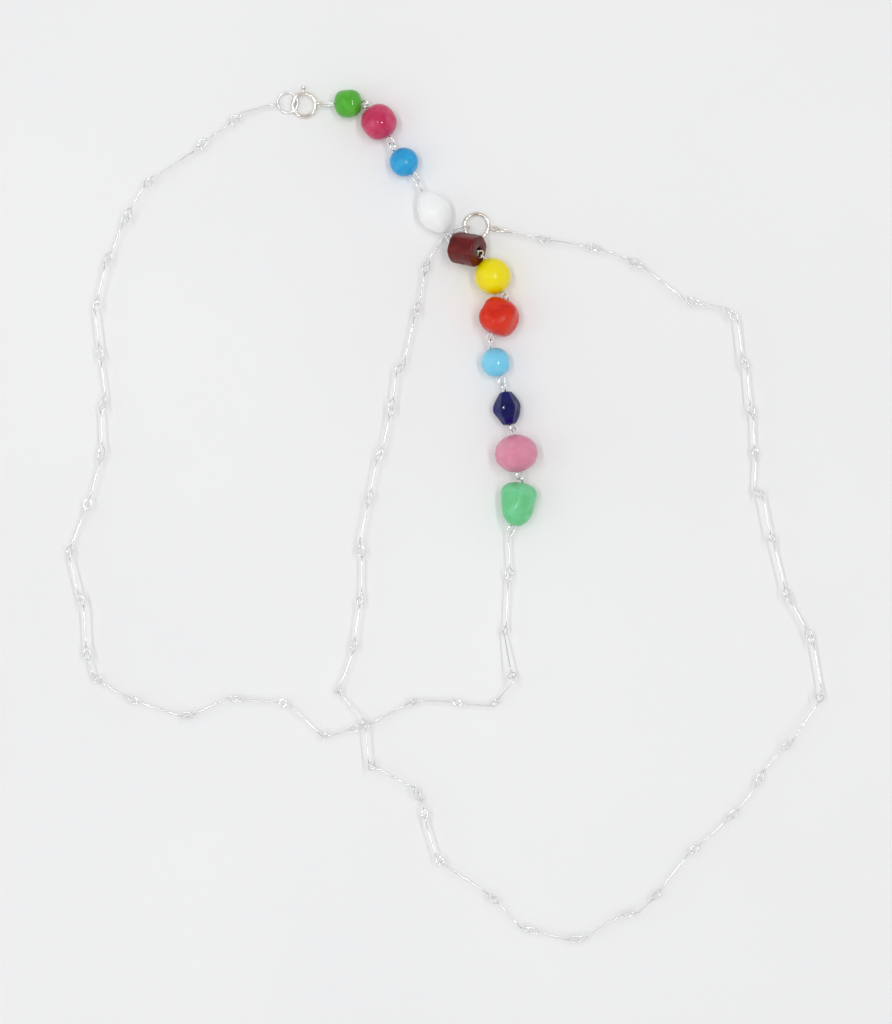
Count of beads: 11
